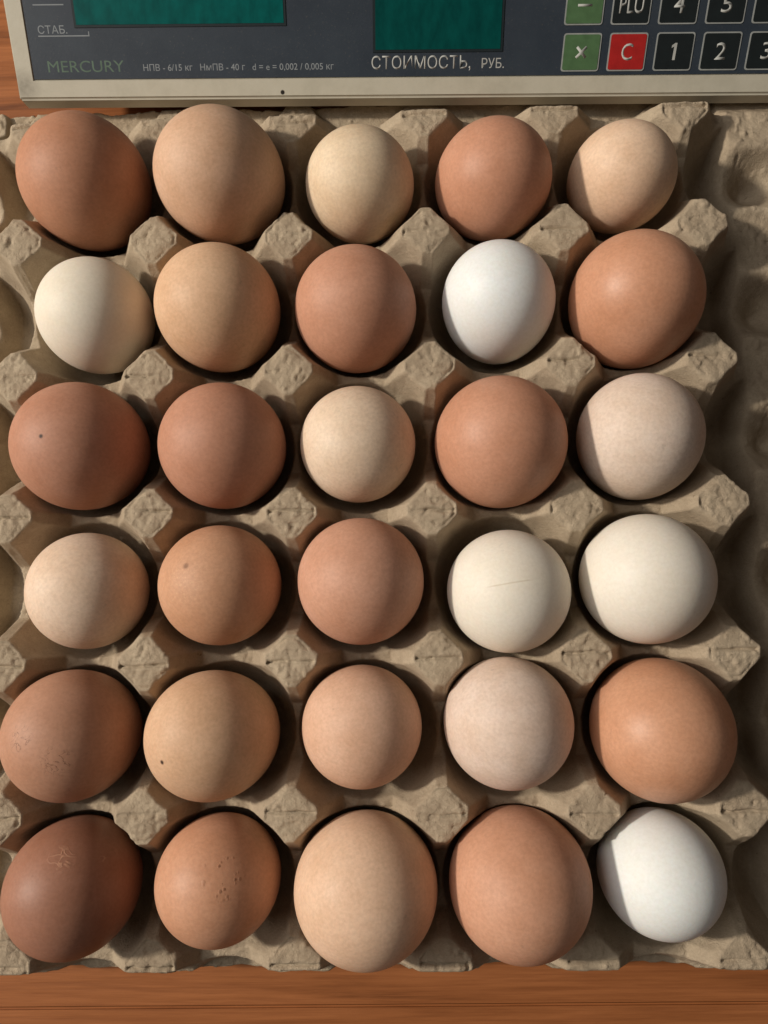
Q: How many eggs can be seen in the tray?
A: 30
